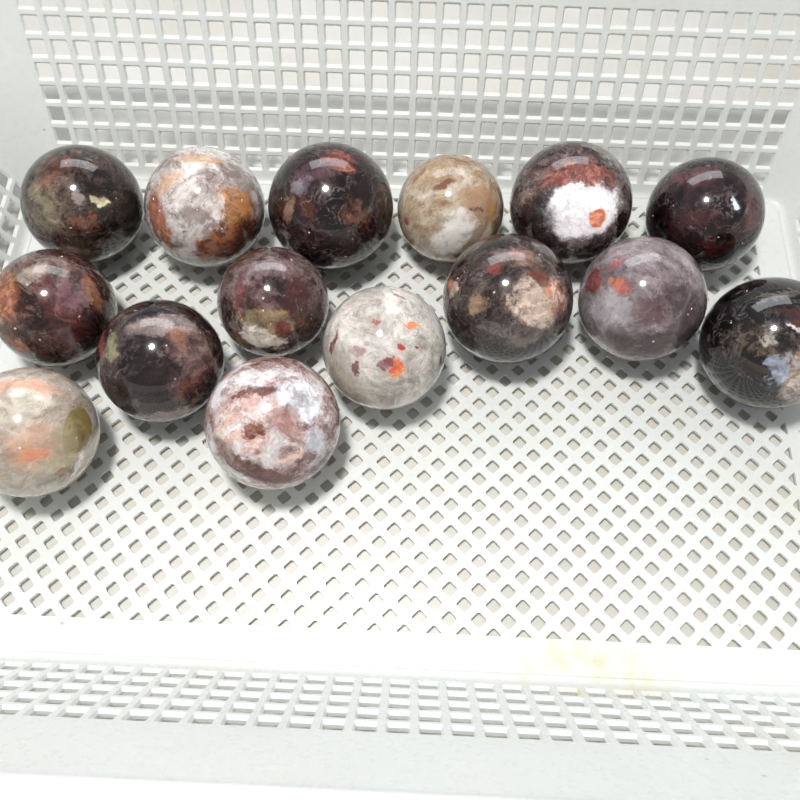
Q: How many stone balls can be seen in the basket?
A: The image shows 15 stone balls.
